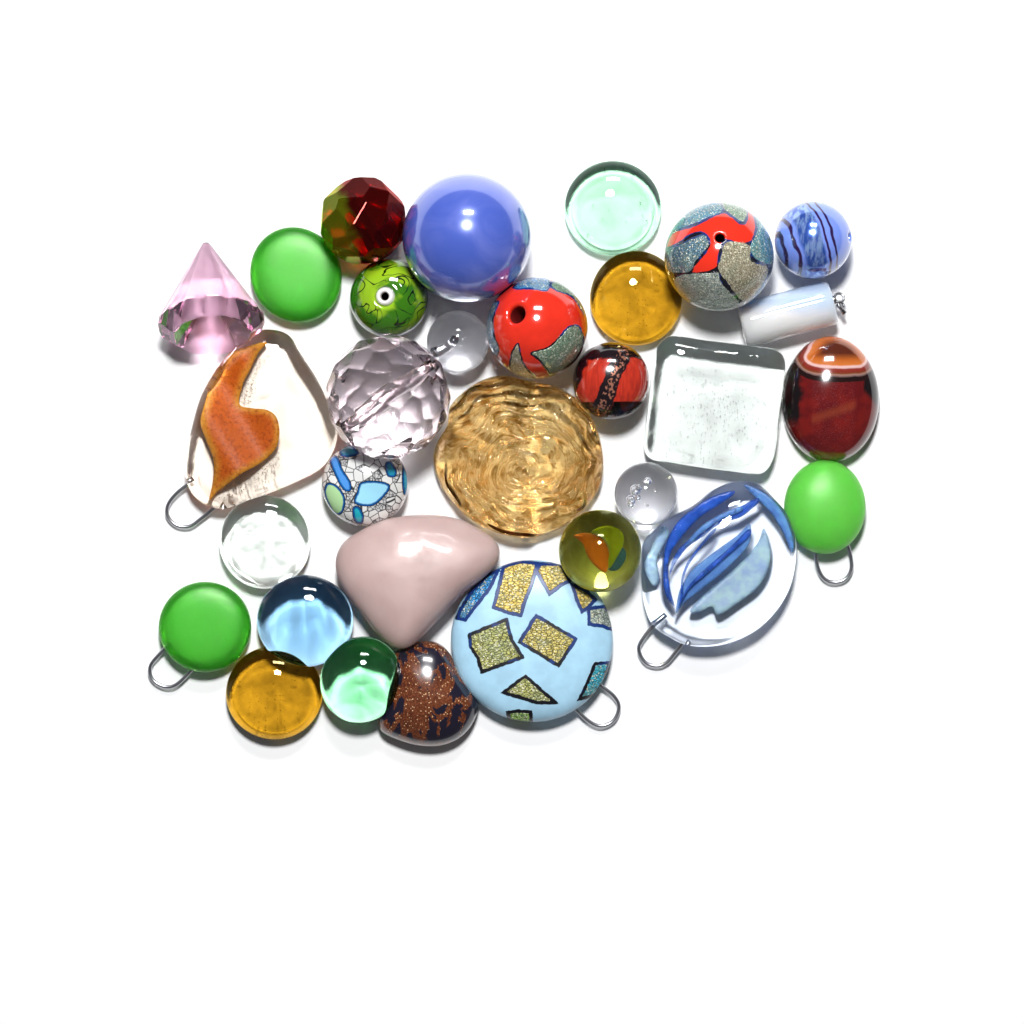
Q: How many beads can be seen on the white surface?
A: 31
